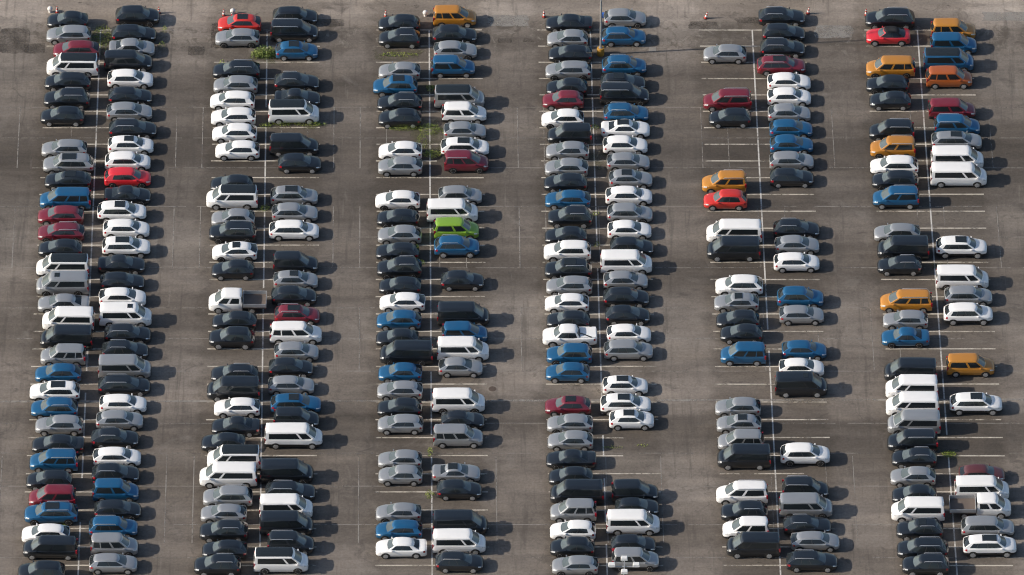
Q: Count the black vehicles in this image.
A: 121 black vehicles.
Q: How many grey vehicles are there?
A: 72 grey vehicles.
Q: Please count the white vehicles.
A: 78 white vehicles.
